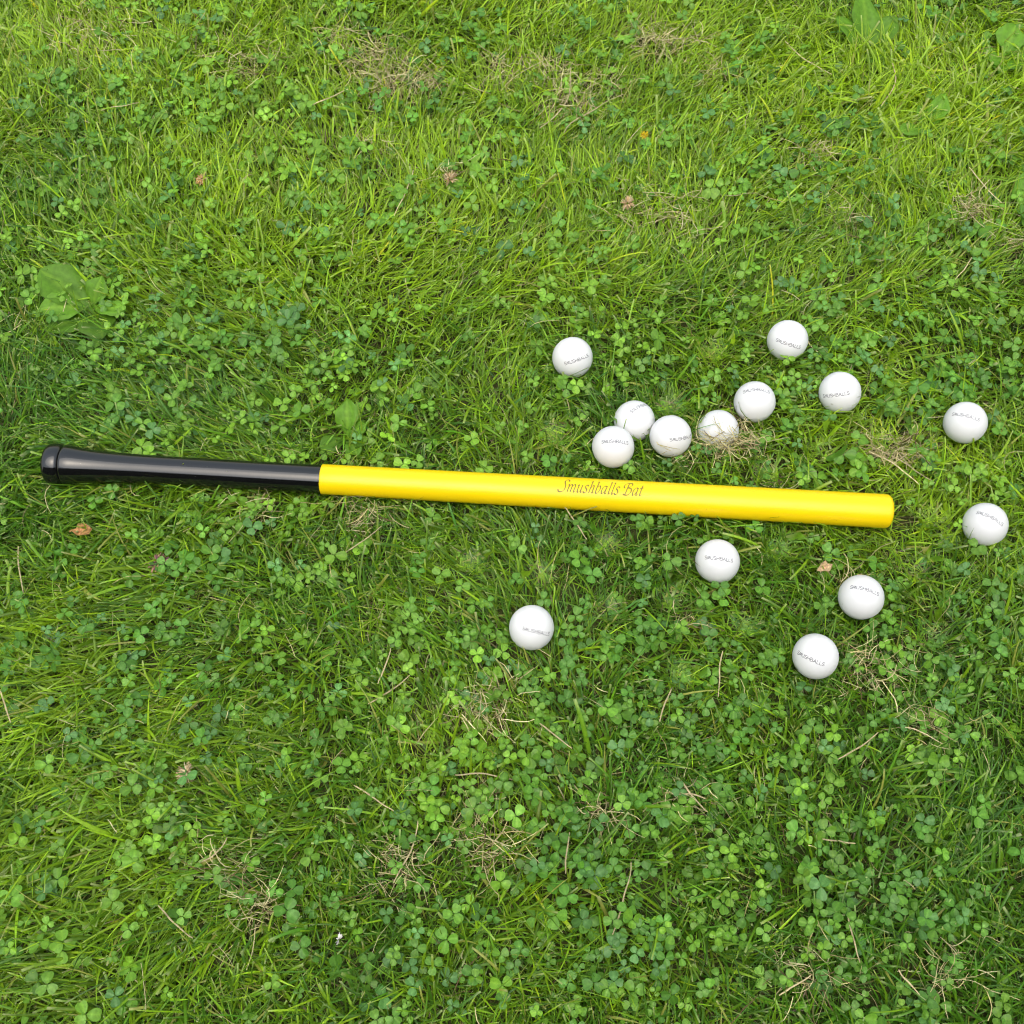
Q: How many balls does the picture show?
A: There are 14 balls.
